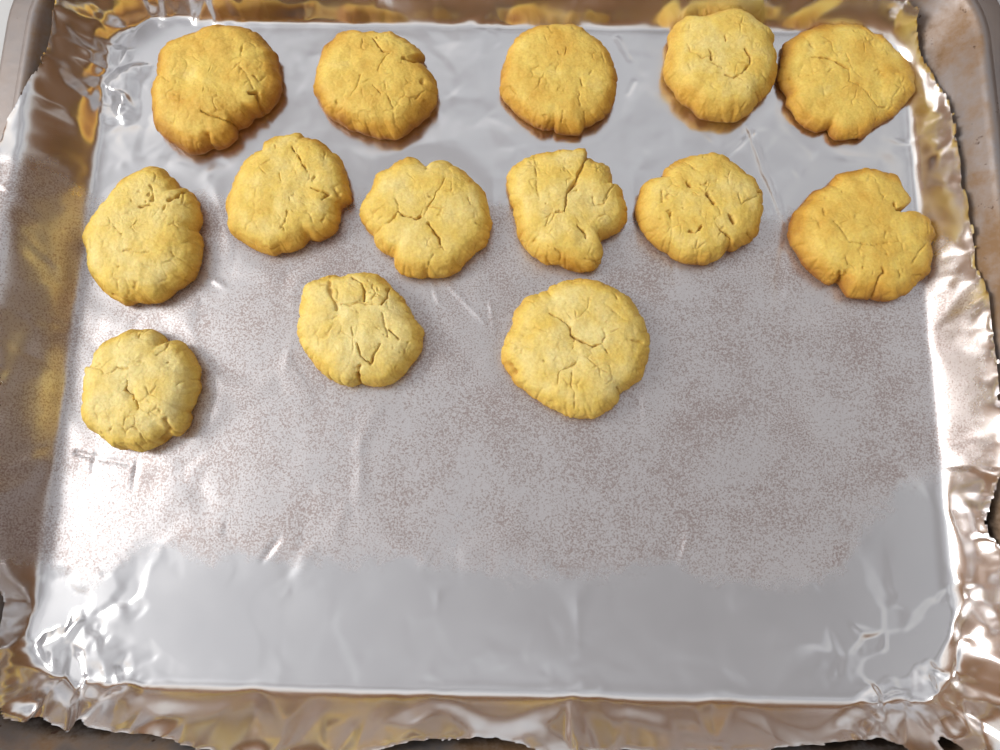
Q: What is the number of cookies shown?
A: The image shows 14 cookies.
